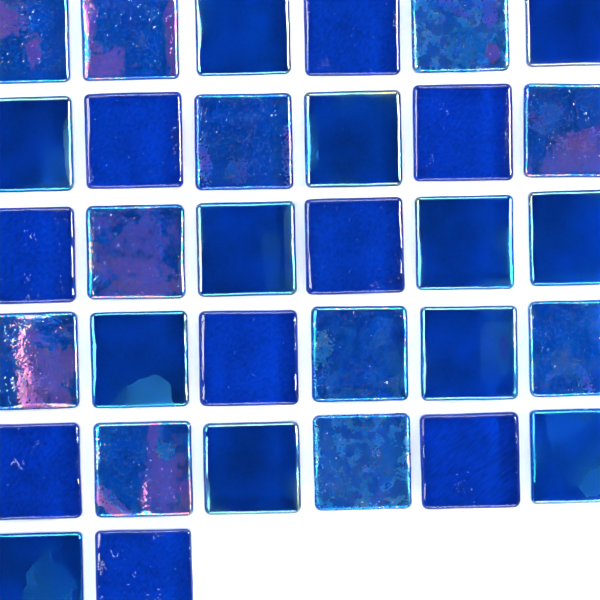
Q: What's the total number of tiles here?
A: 32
